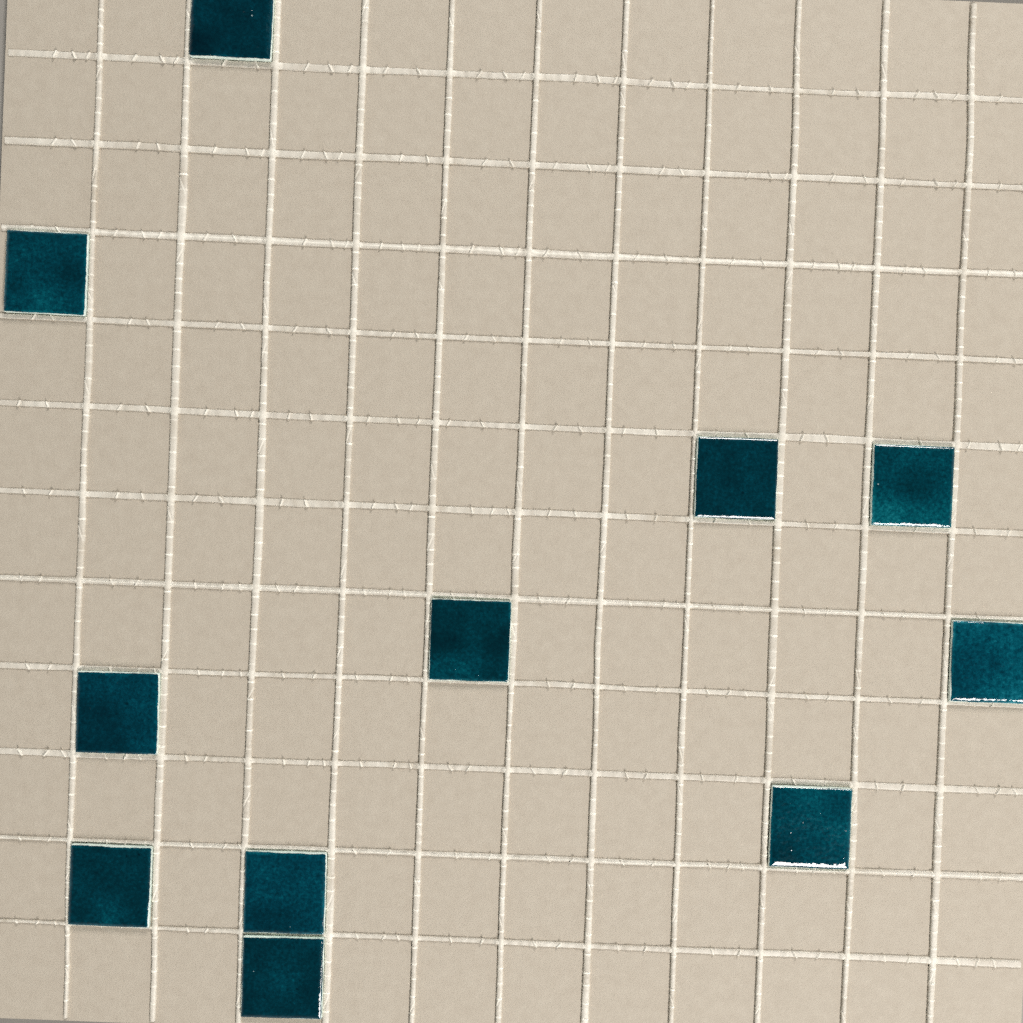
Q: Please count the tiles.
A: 11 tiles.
